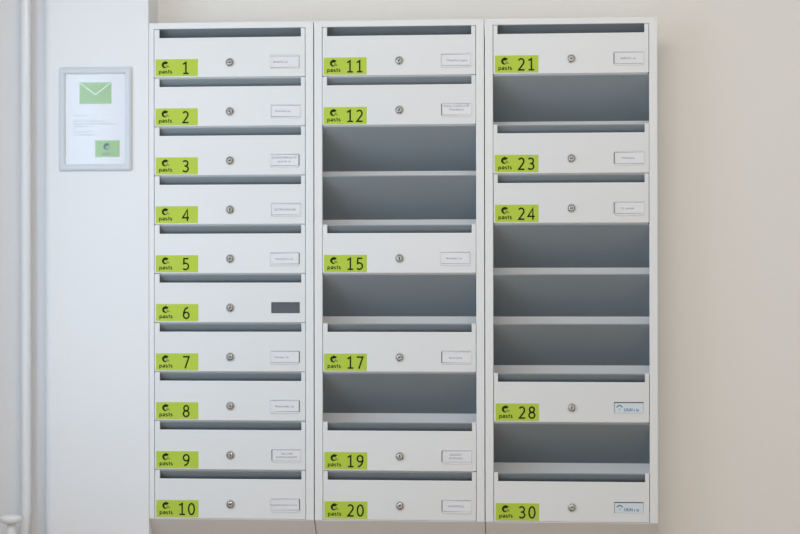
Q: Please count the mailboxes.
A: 21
